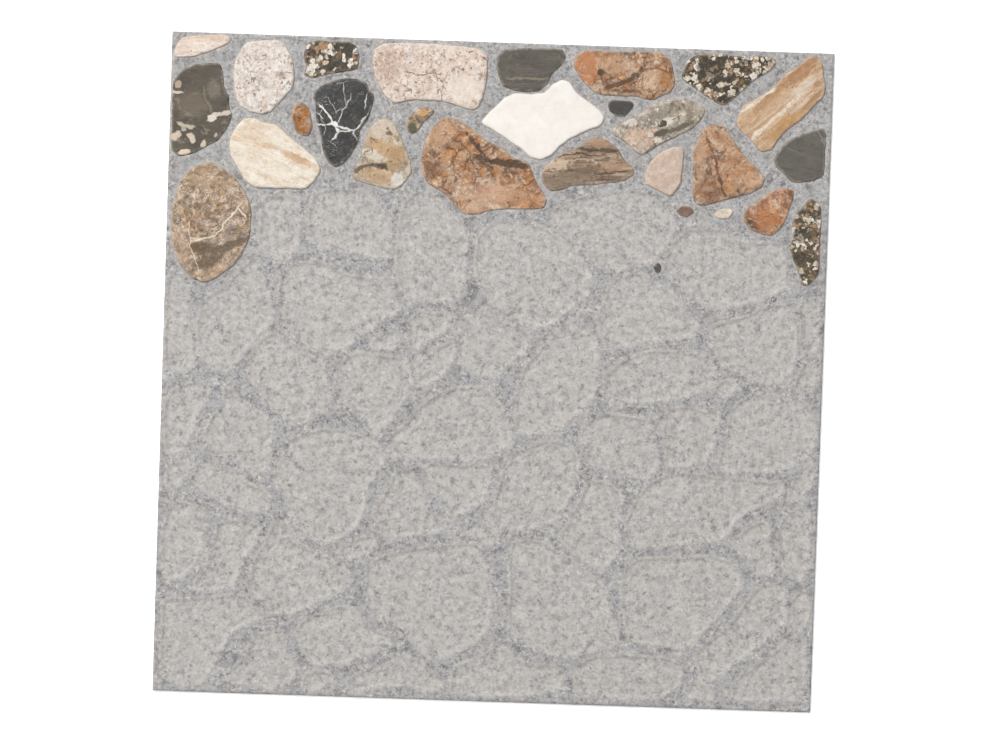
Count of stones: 28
